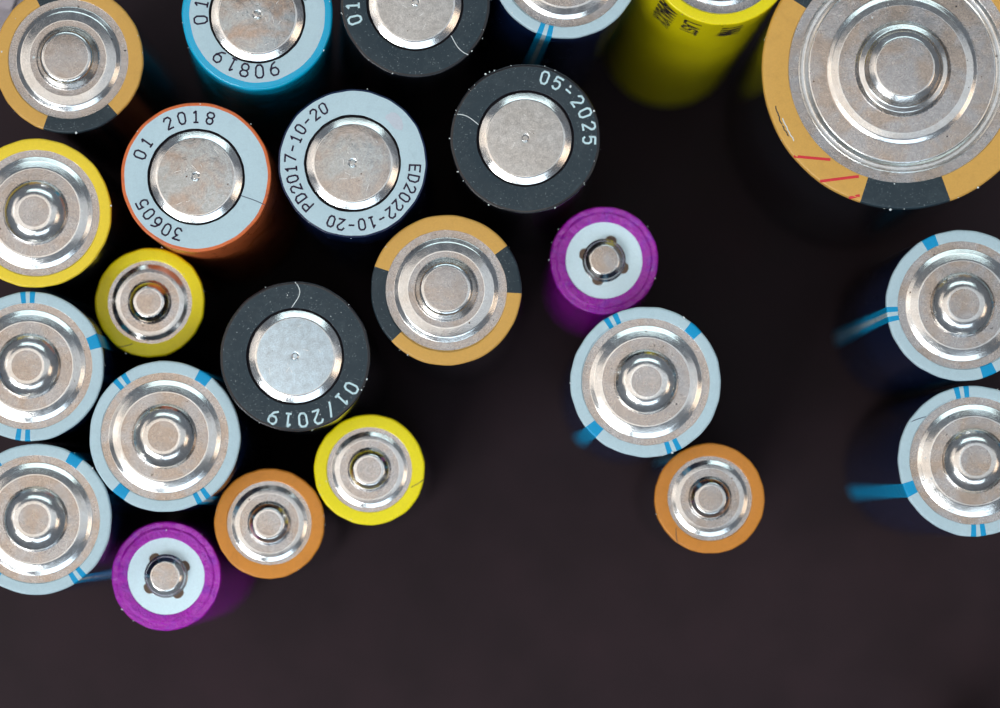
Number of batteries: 24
